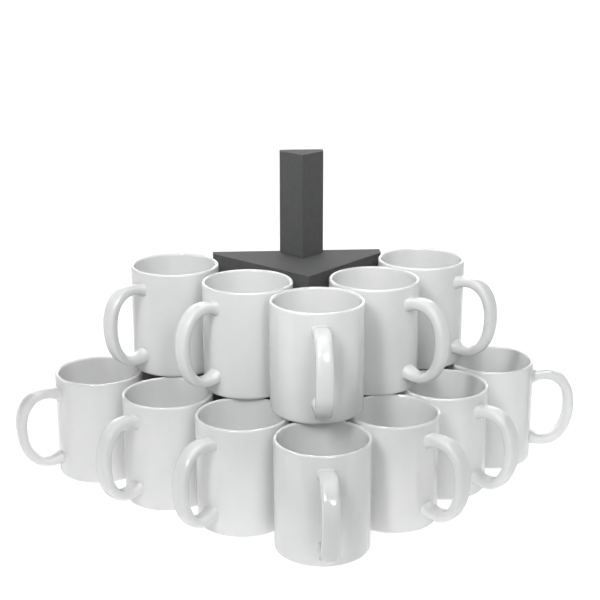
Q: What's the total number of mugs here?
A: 12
